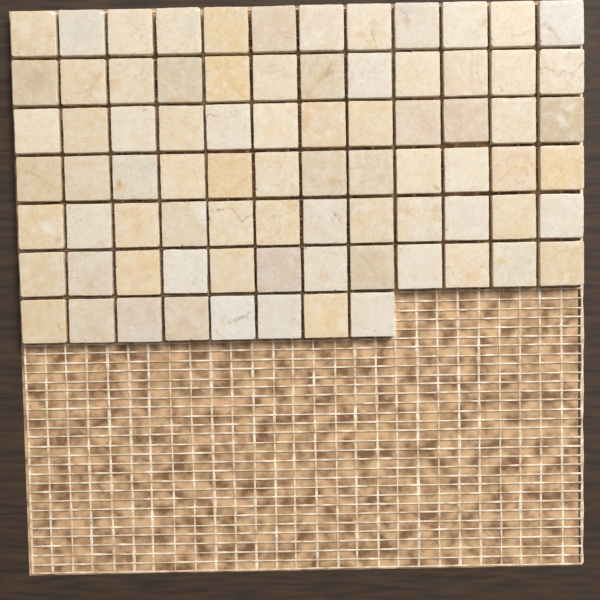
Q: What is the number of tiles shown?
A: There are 80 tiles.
